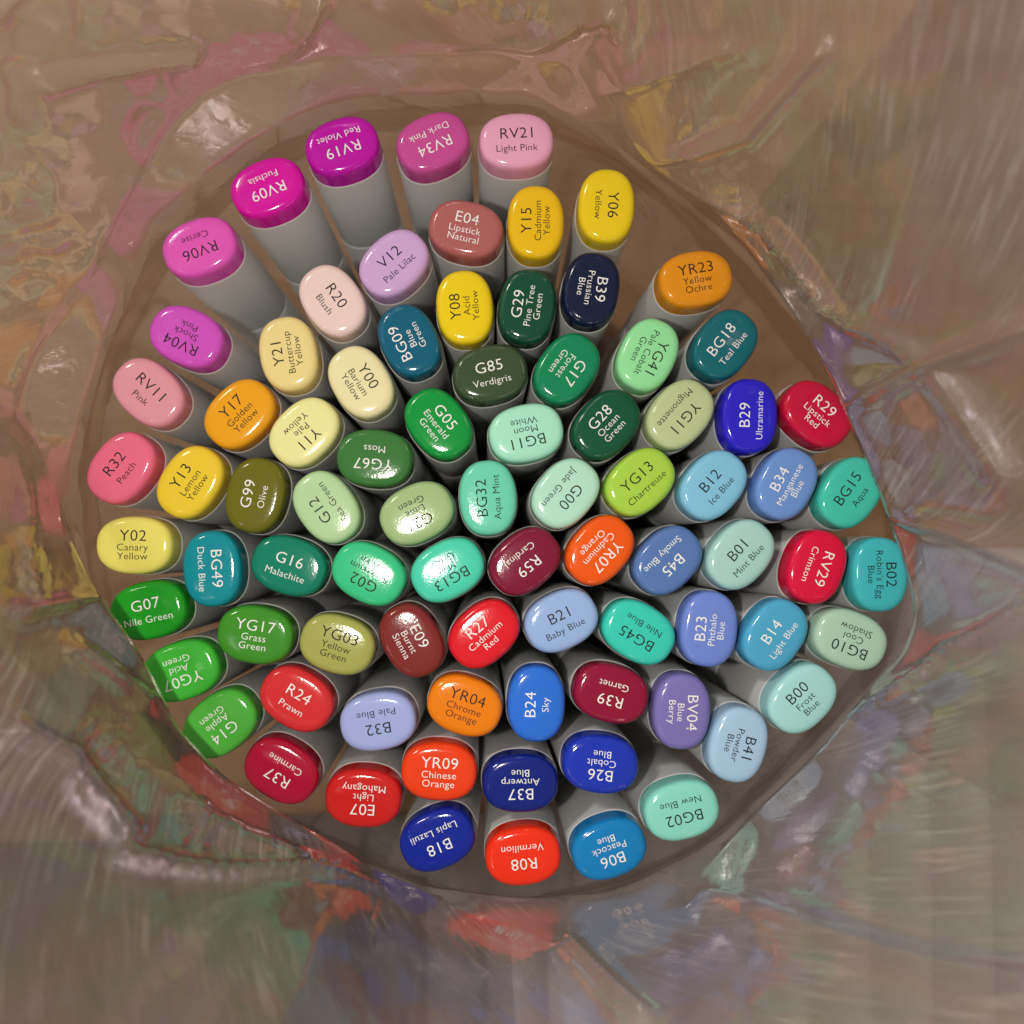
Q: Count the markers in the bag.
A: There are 83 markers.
